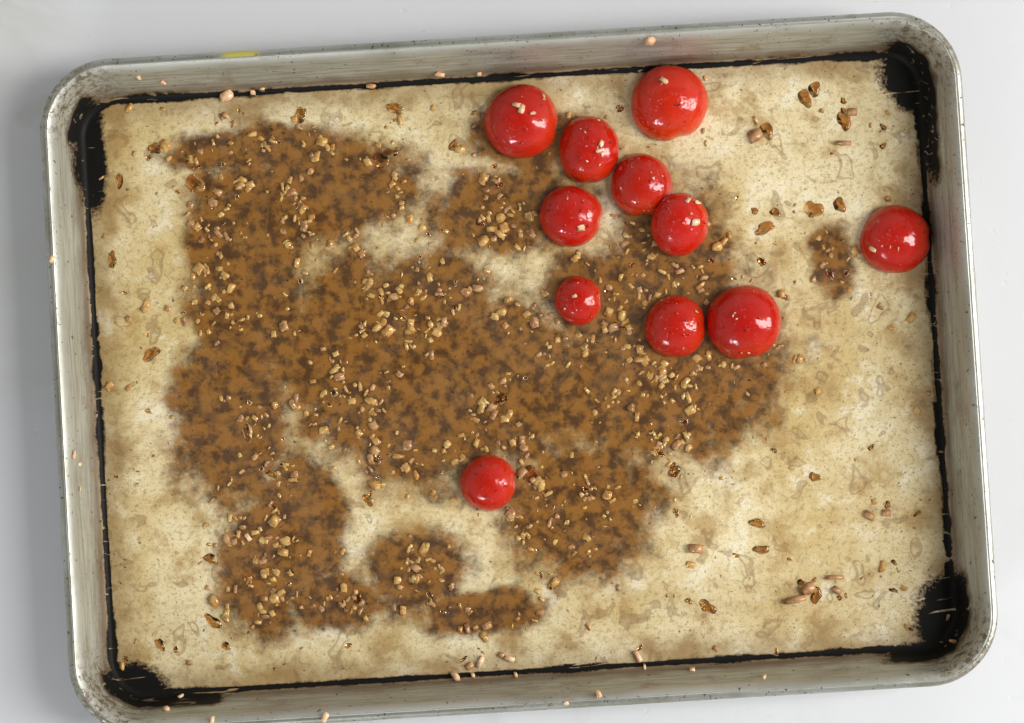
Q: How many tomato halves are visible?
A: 11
